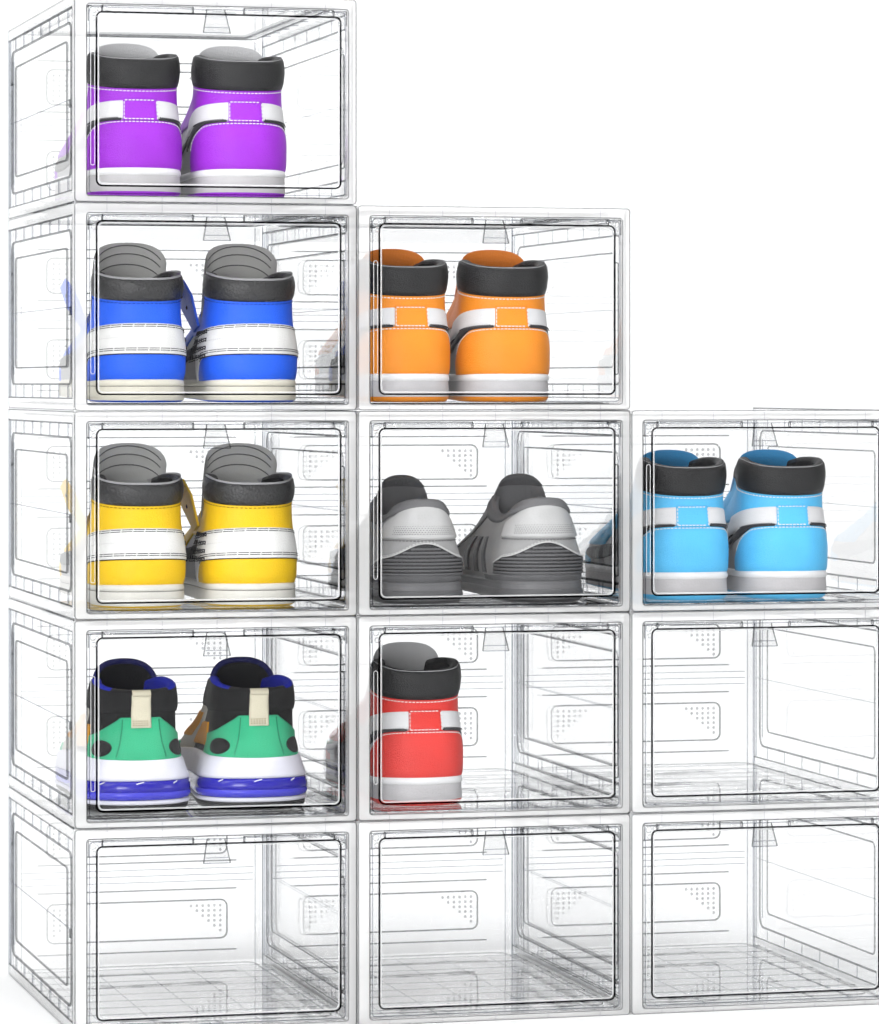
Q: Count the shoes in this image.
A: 15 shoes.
